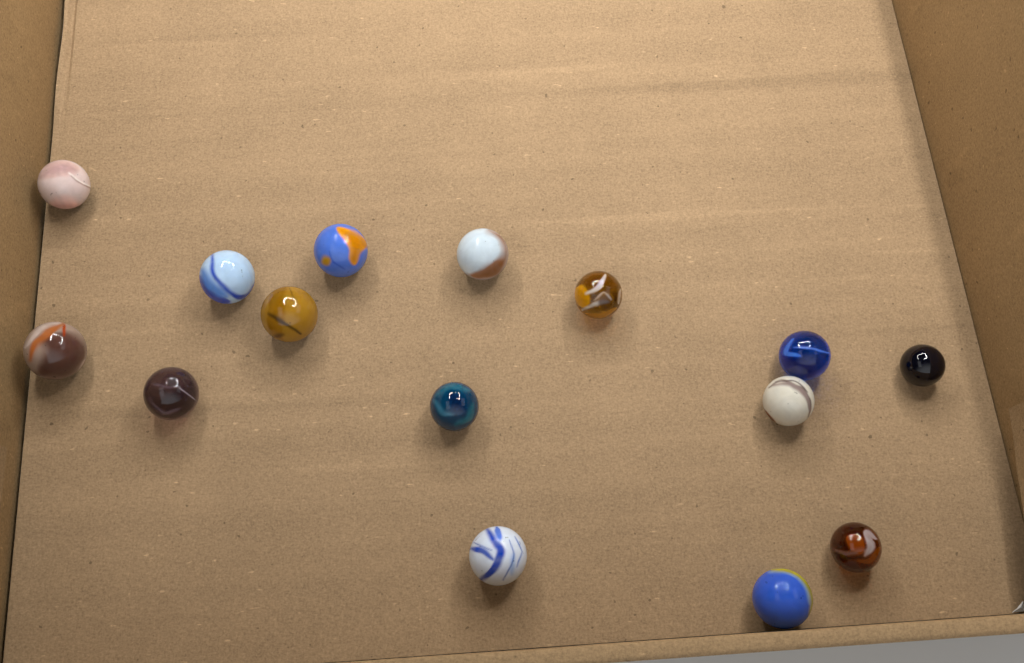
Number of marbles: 15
